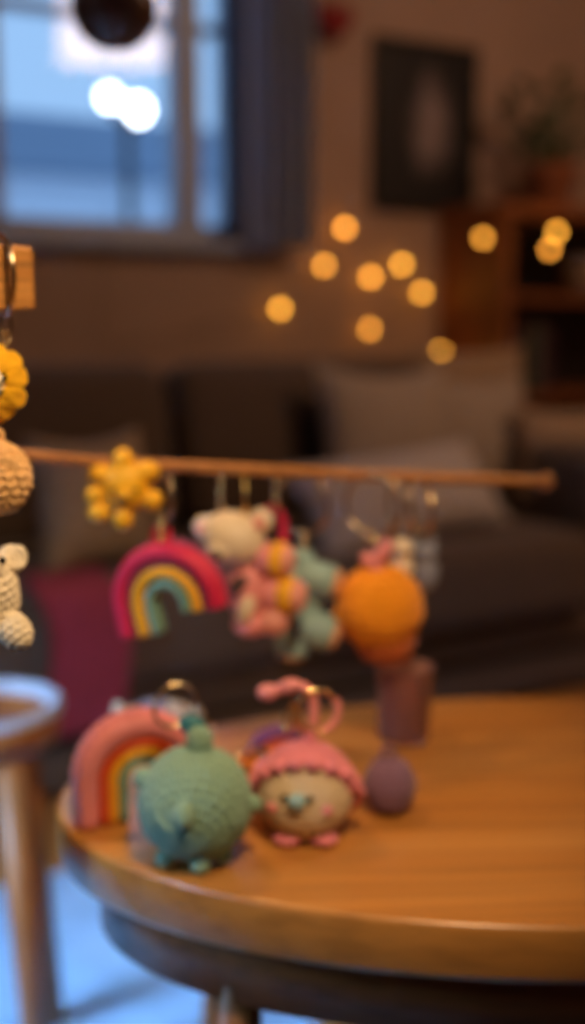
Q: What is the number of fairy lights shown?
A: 11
